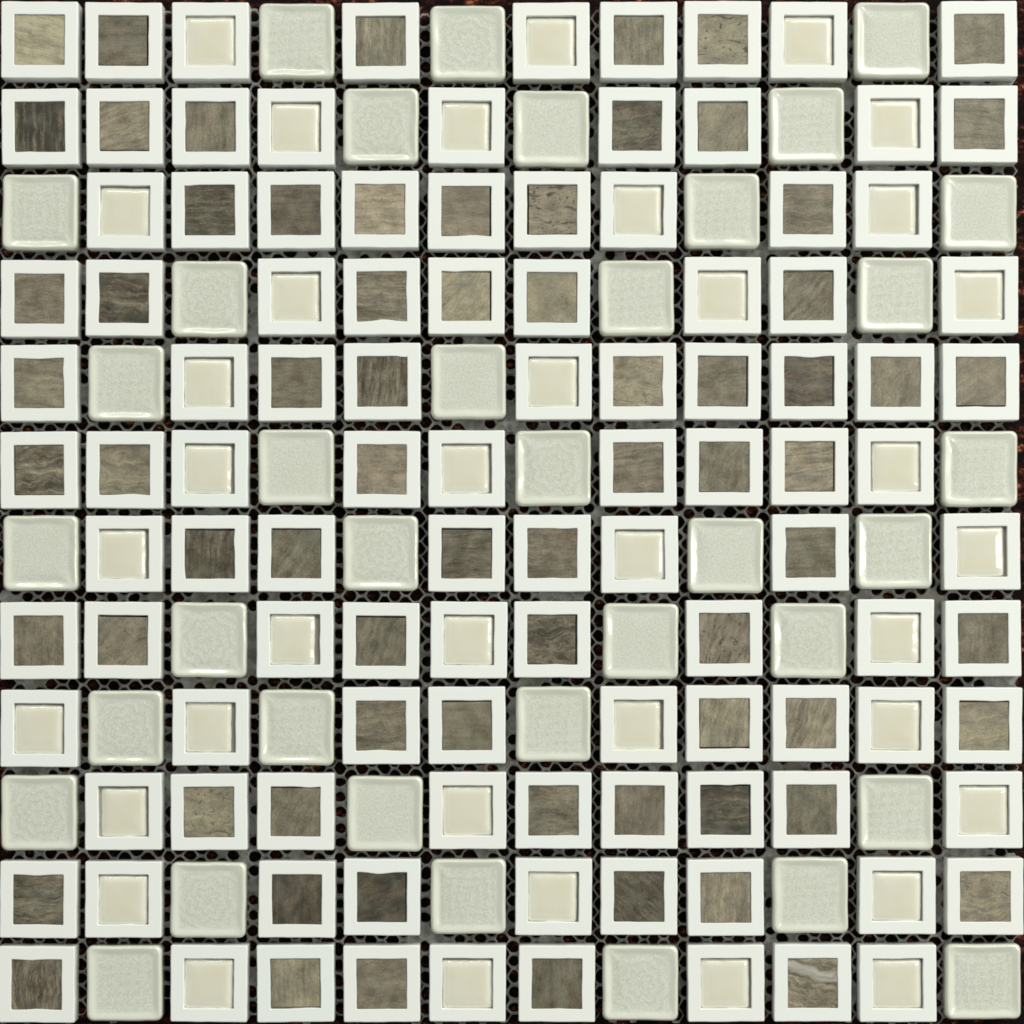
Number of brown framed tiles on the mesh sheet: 71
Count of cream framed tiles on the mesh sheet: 37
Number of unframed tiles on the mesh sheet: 36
